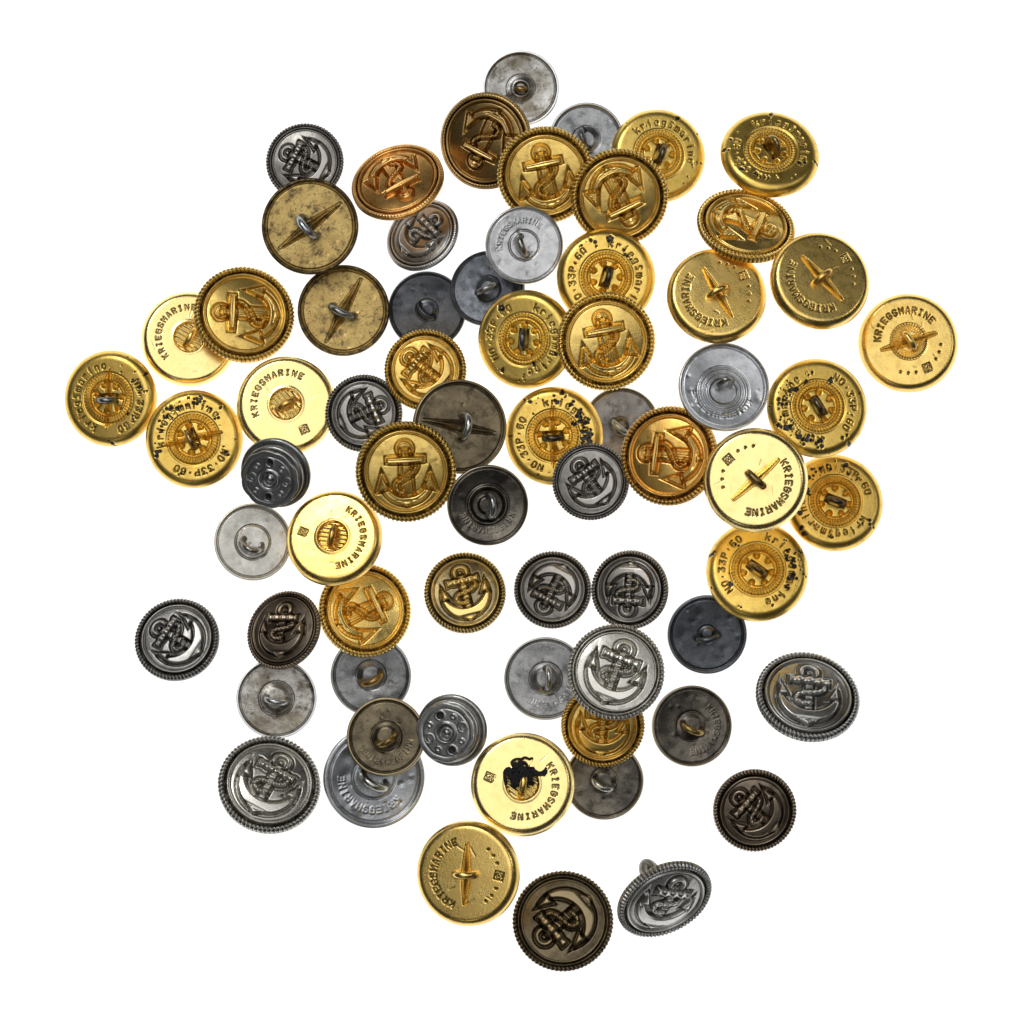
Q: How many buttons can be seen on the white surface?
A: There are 68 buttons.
